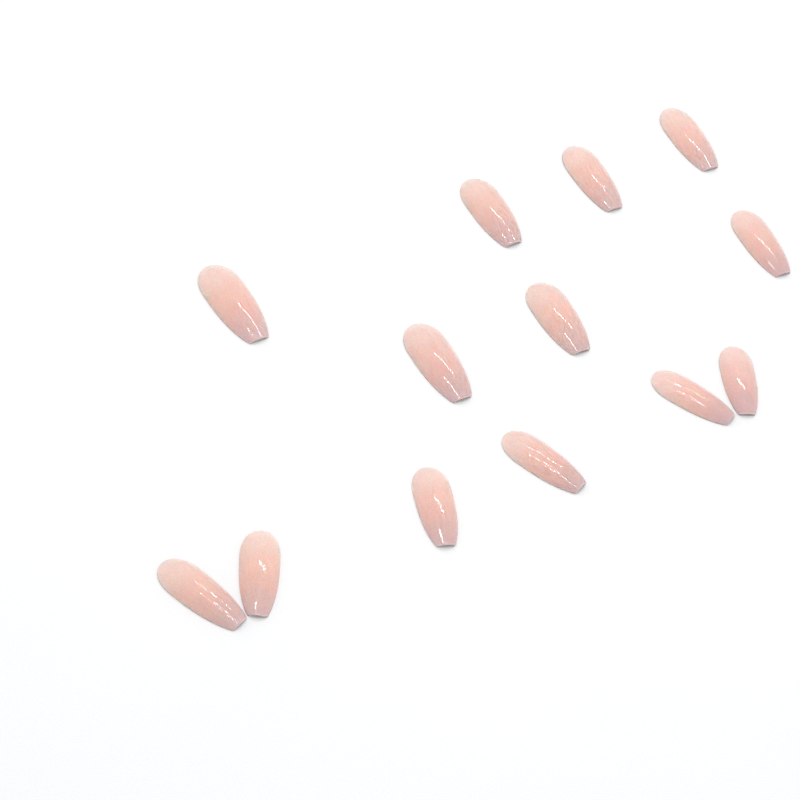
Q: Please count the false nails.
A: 13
